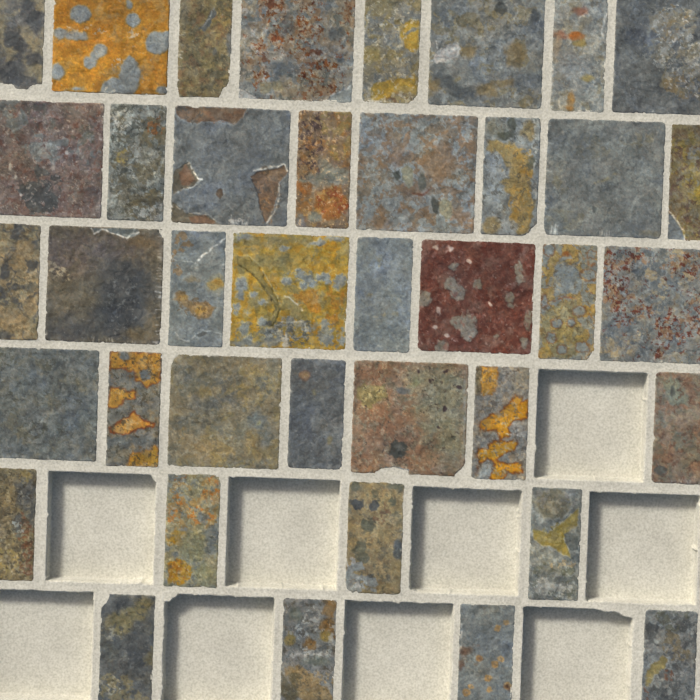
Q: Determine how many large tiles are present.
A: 15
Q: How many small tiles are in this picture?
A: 24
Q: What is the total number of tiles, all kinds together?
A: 39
